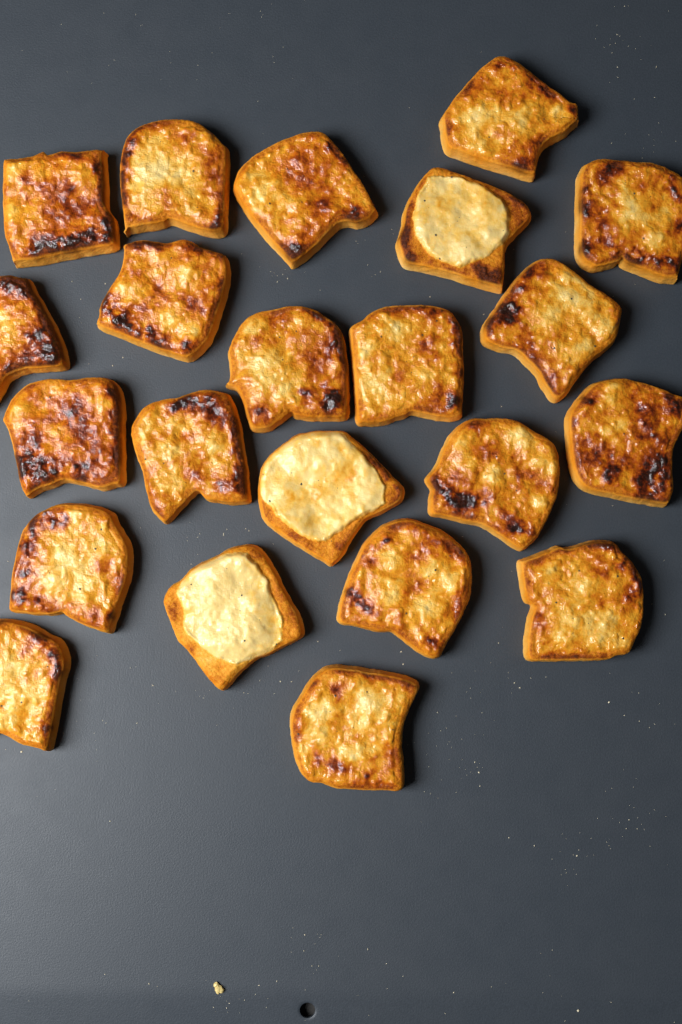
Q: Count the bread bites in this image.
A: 22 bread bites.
